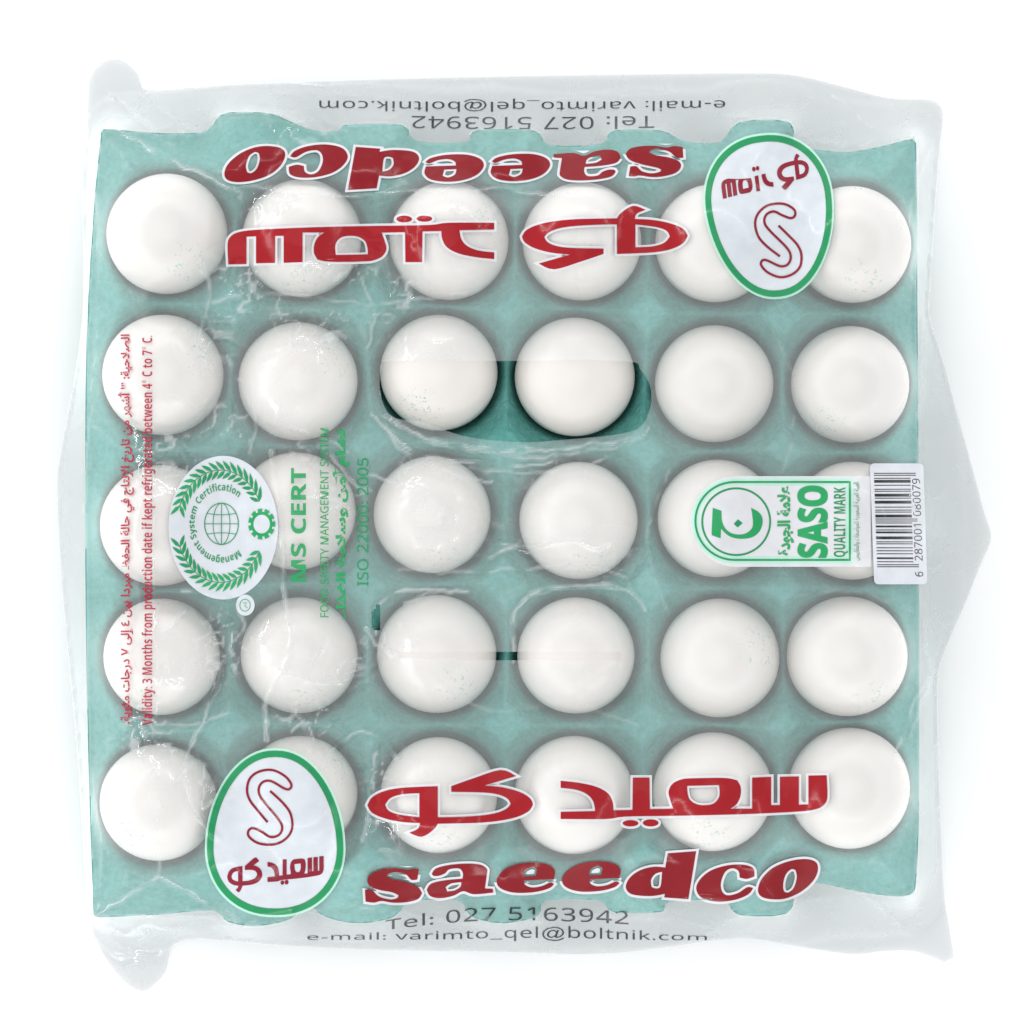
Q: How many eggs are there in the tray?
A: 30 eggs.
